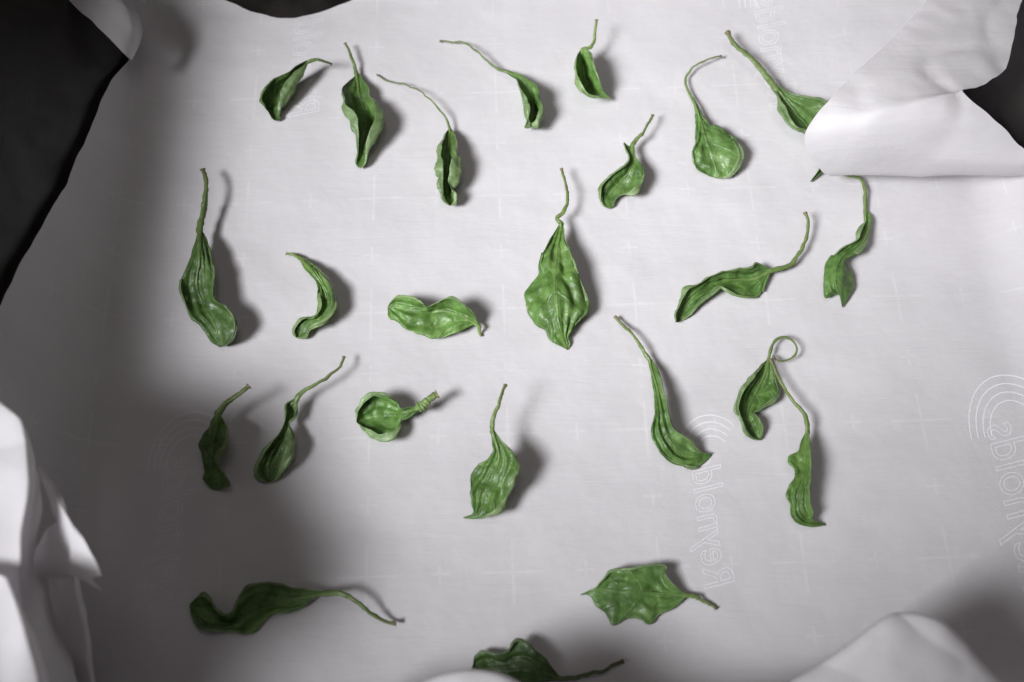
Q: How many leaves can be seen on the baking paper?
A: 24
